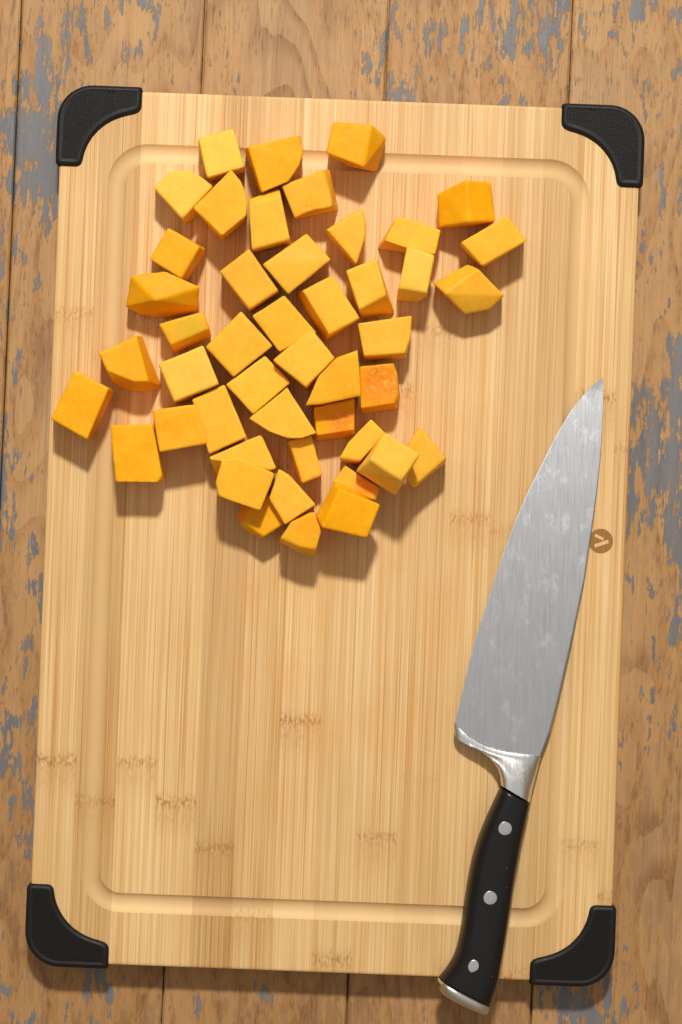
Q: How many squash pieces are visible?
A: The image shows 46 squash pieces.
